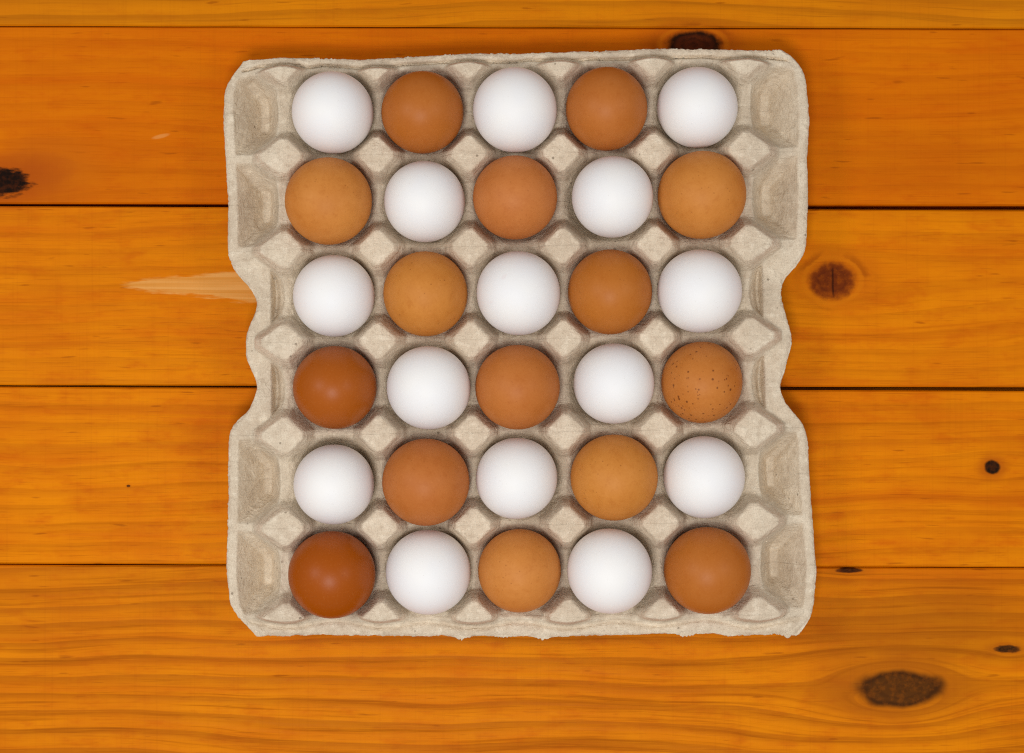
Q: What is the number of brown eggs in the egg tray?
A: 15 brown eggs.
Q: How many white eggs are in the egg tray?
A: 15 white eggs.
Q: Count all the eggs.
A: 30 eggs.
